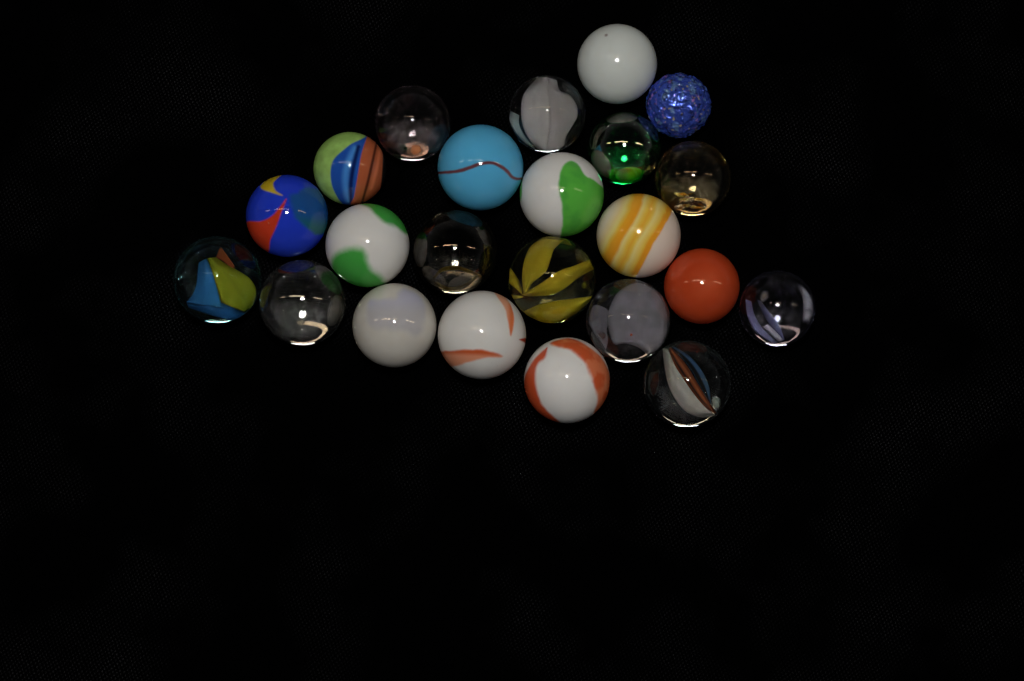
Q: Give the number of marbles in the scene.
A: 23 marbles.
